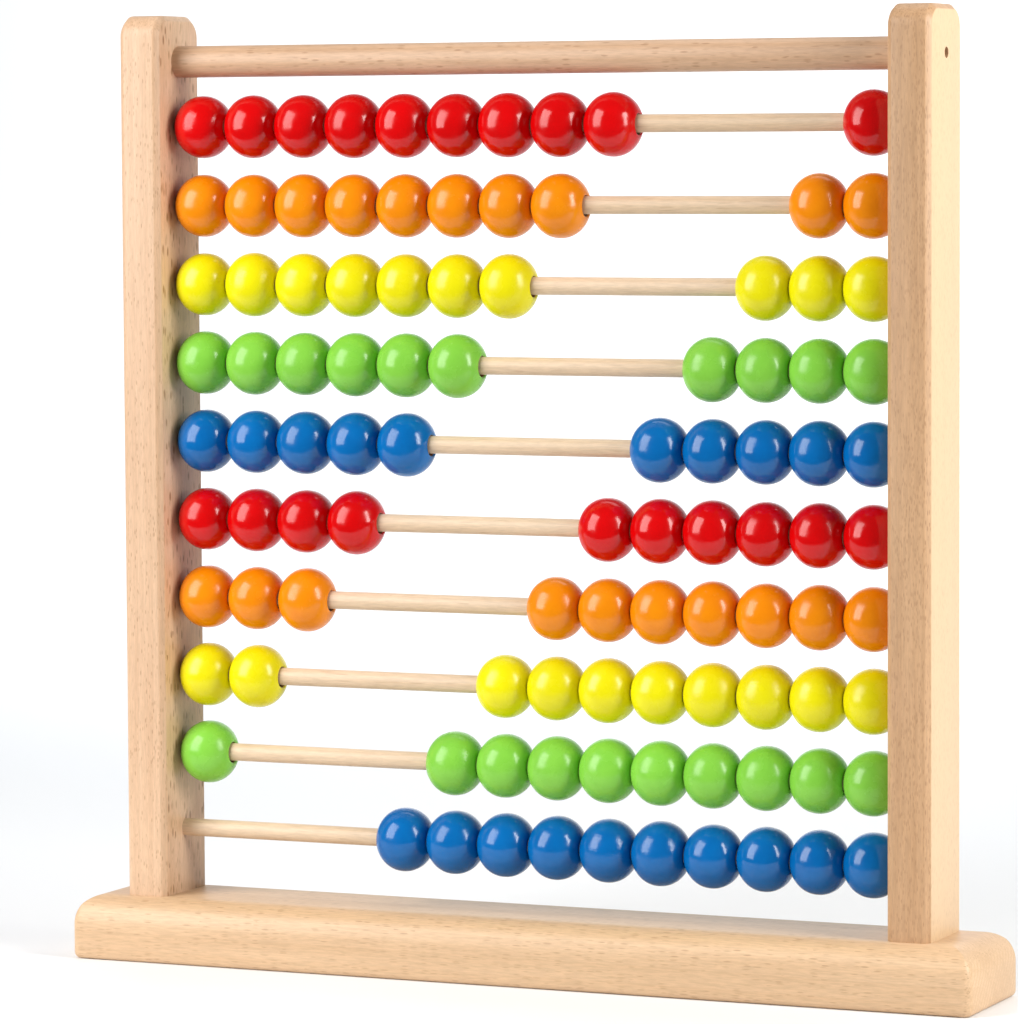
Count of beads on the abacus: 100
